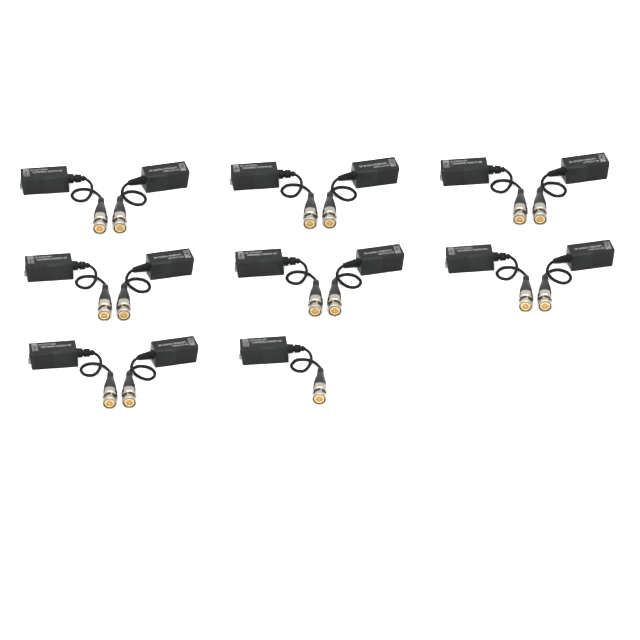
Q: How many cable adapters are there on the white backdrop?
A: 15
